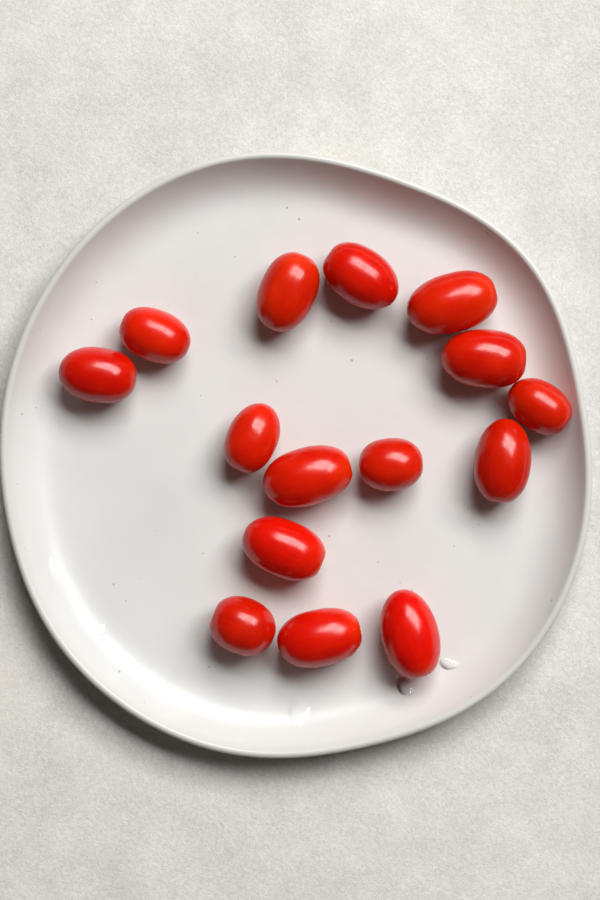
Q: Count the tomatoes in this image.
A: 15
